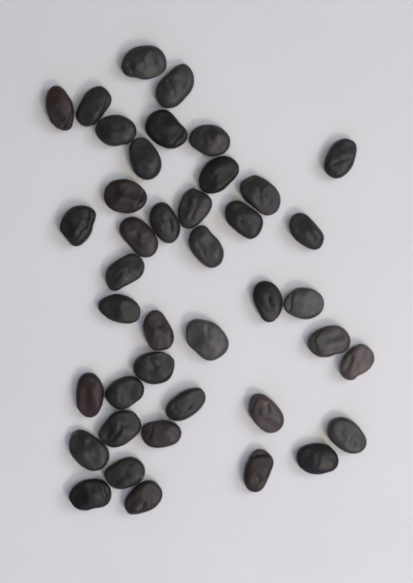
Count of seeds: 41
